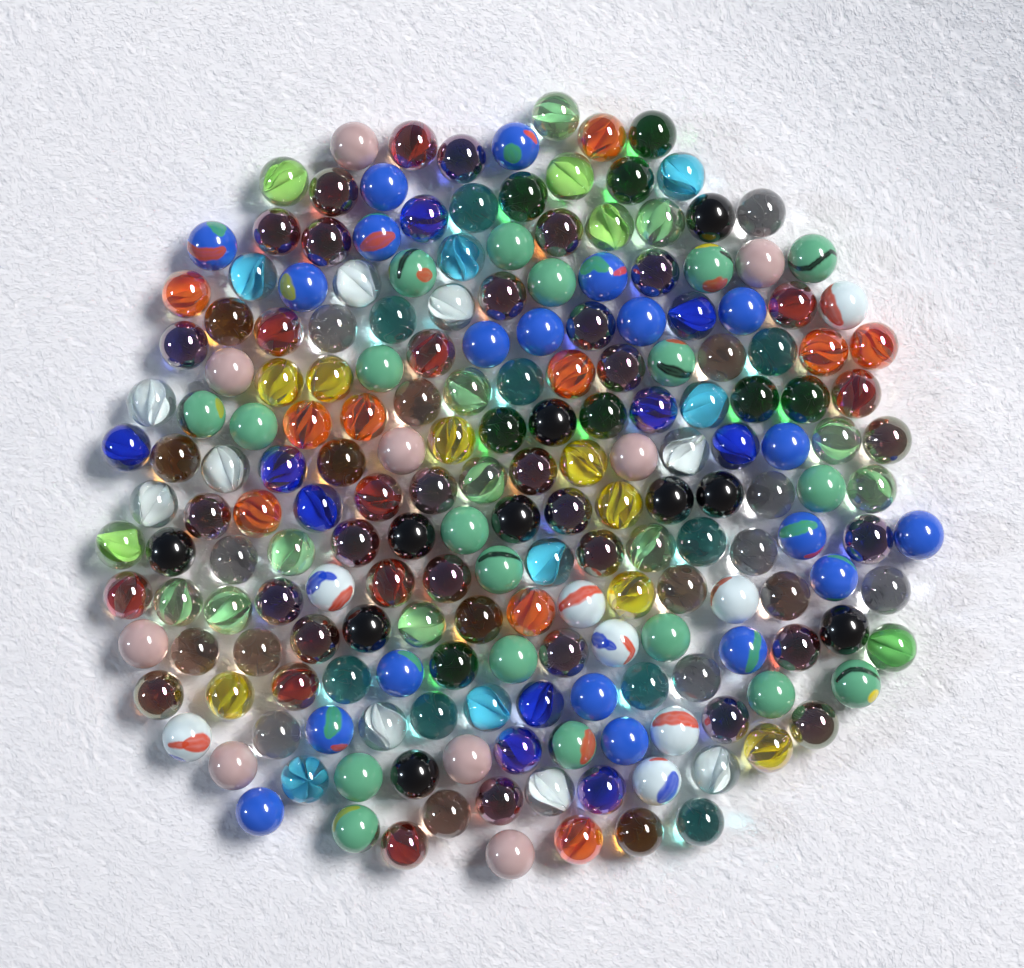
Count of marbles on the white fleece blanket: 200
